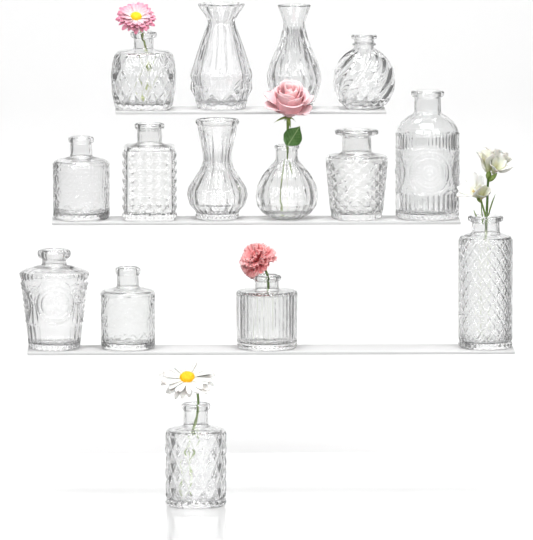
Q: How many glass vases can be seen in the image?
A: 15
